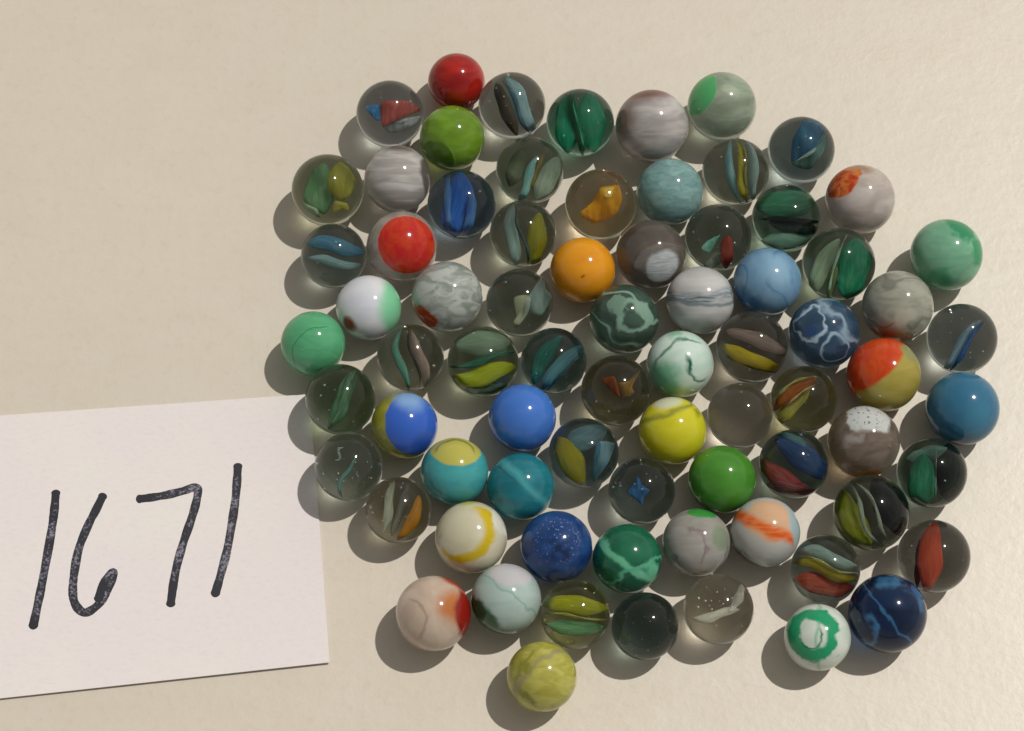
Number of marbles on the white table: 75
